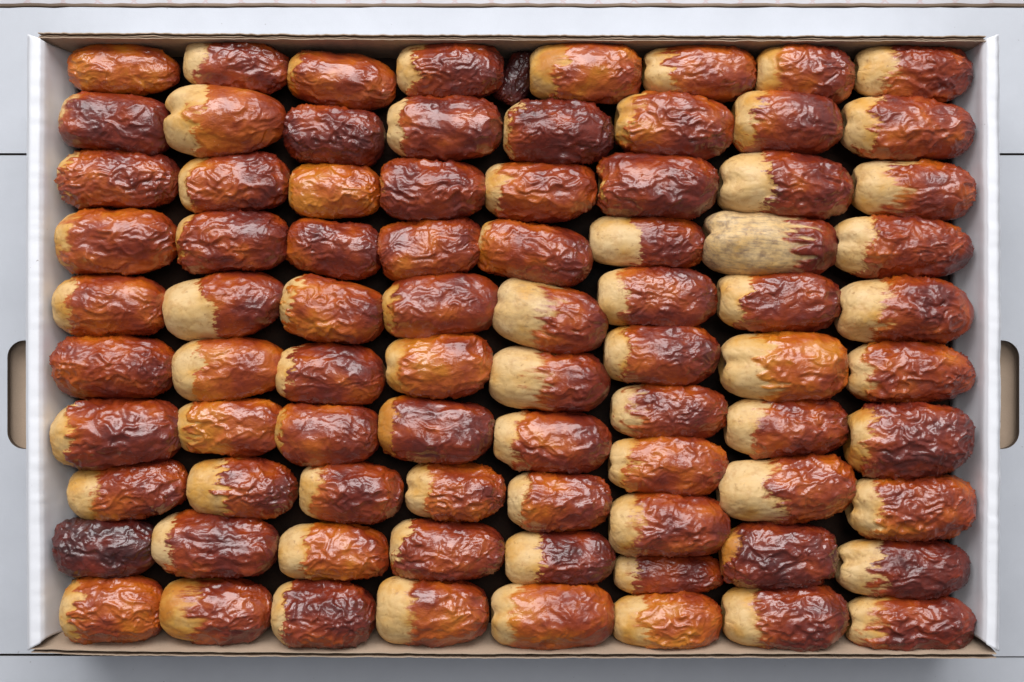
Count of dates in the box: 82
